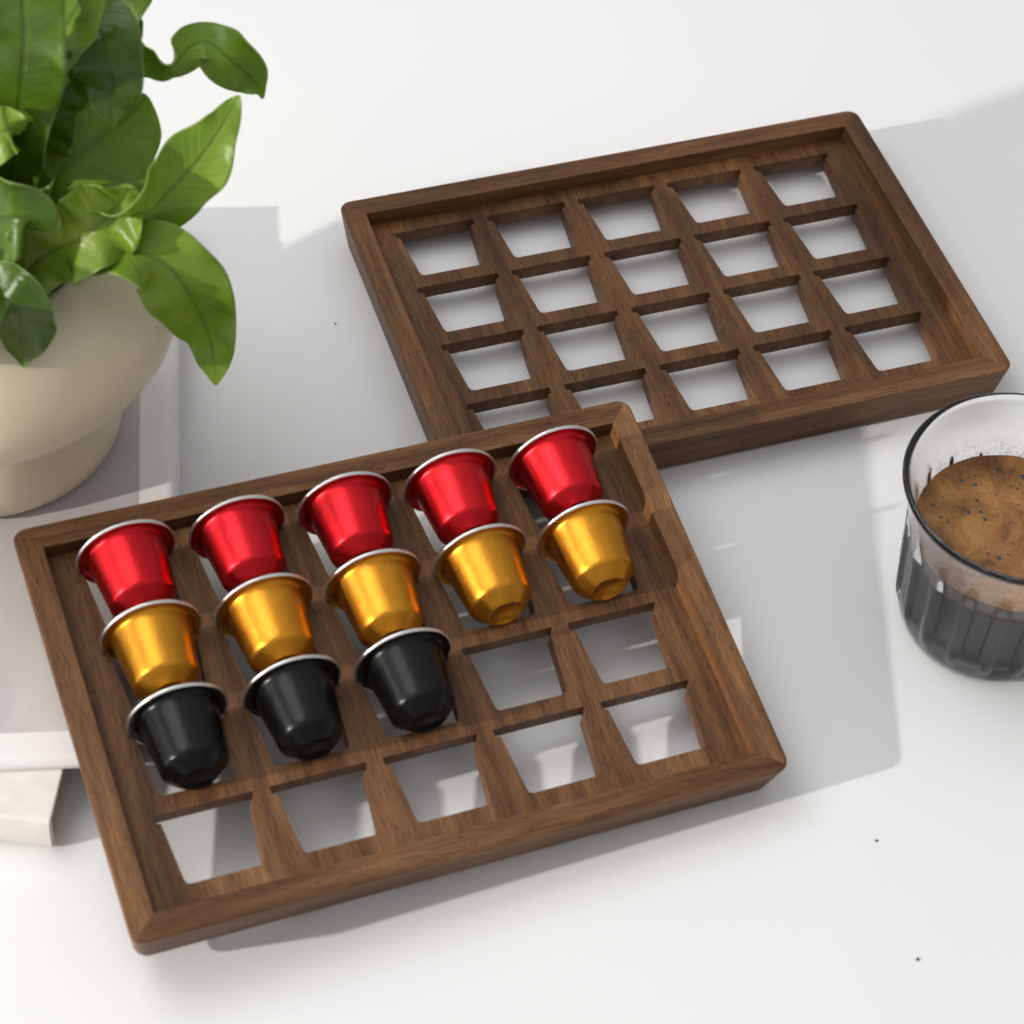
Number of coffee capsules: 13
